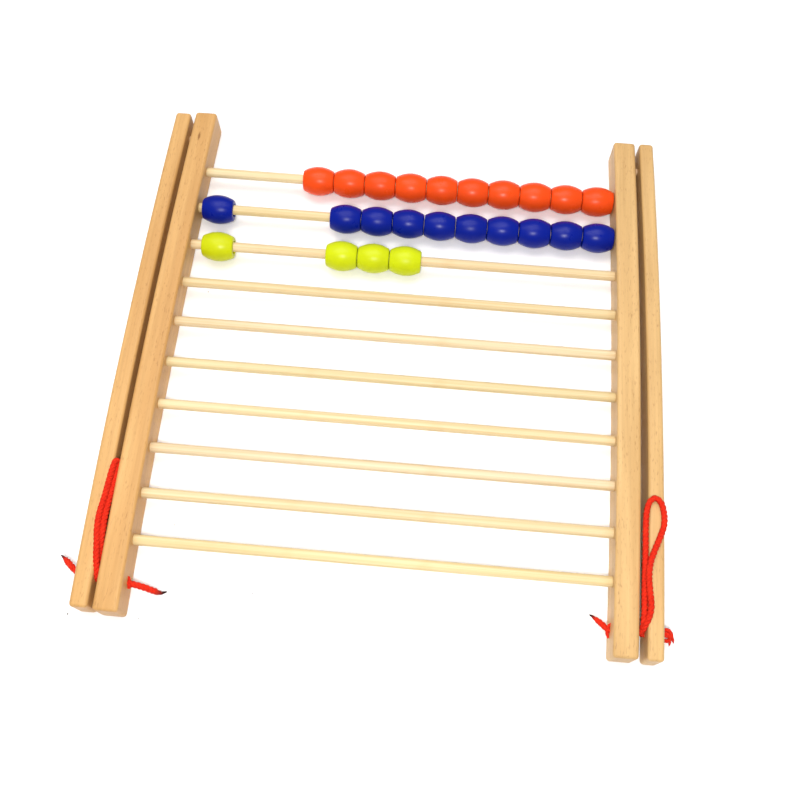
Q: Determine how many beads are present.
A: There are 24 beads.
